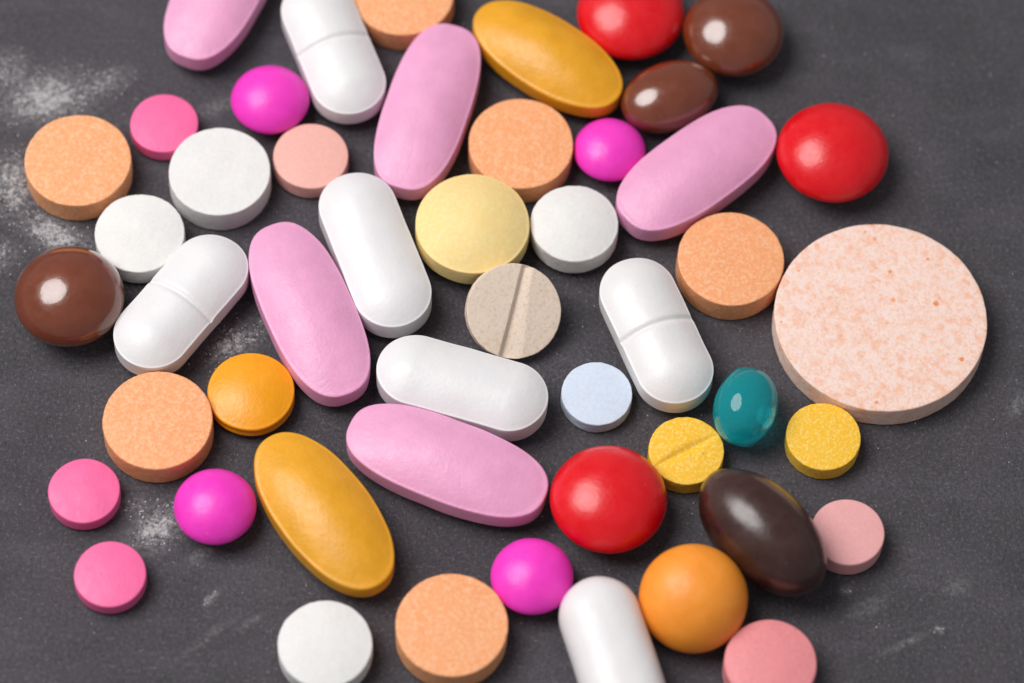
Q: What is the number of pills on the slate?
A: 49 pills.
